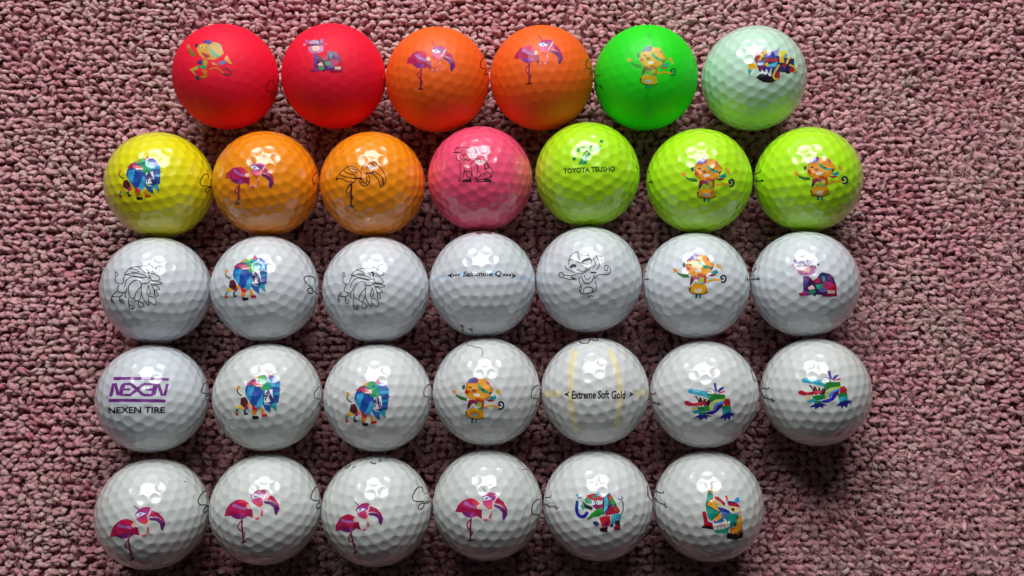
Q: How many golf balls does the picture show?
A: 33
